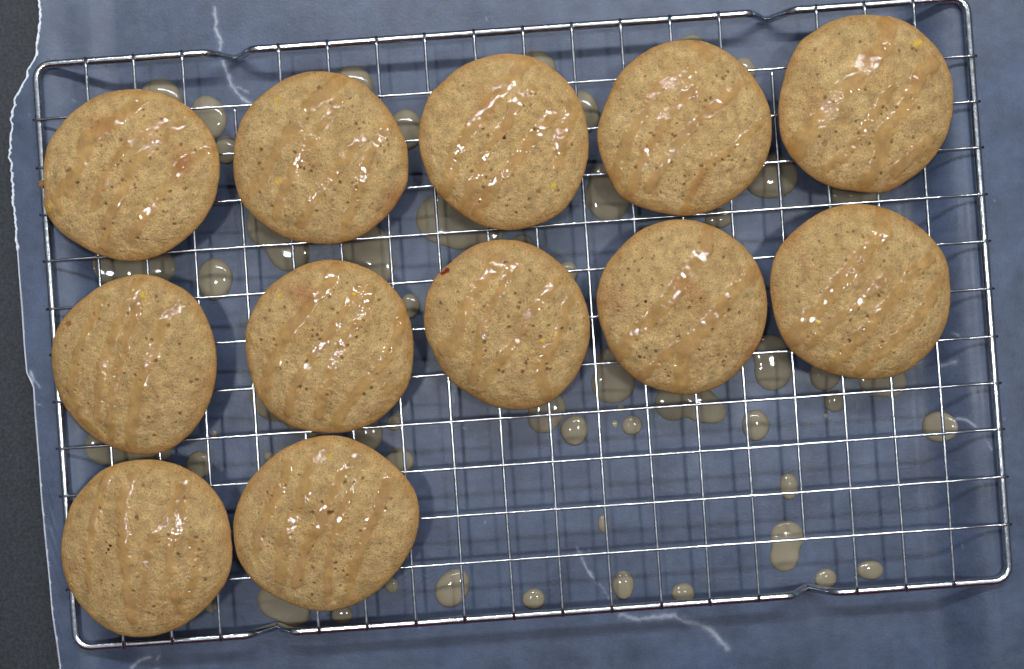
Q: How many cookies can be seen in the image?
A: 12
